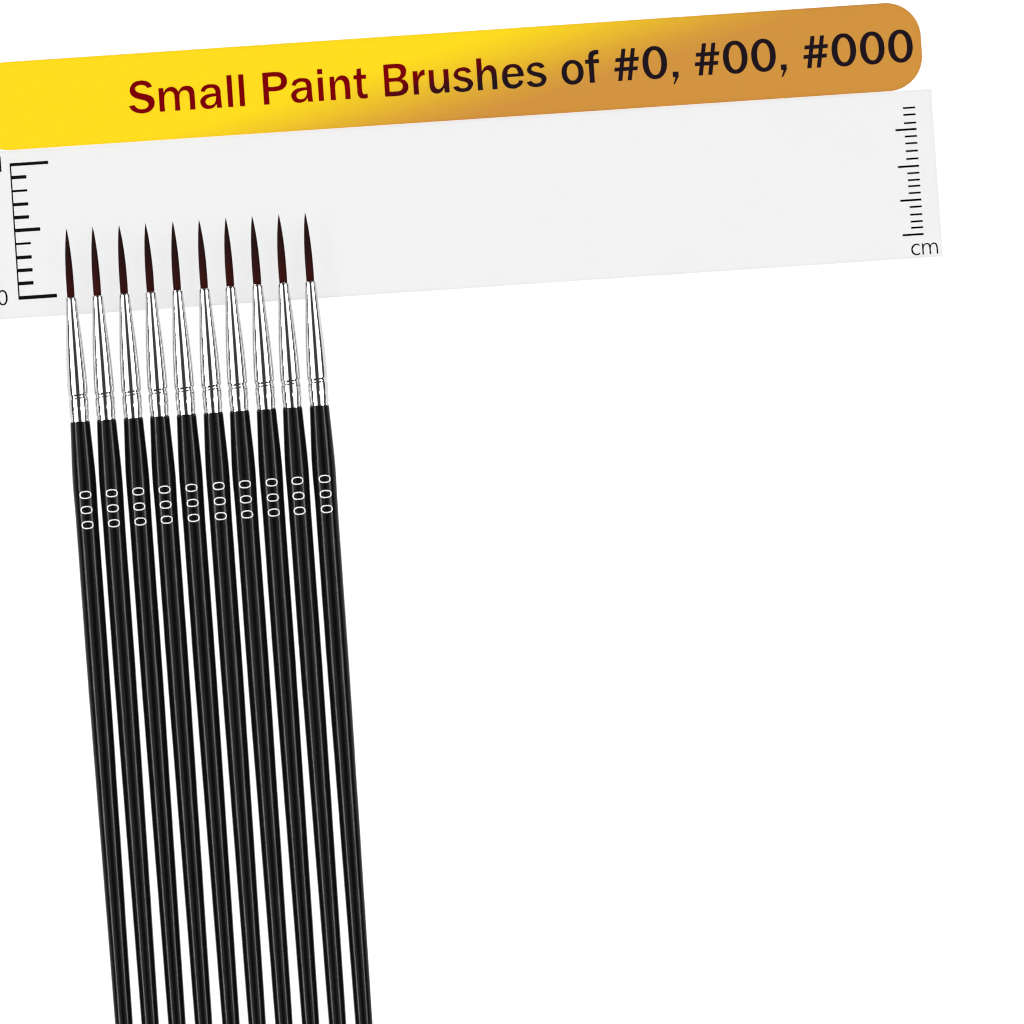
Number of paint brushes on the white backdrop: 10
